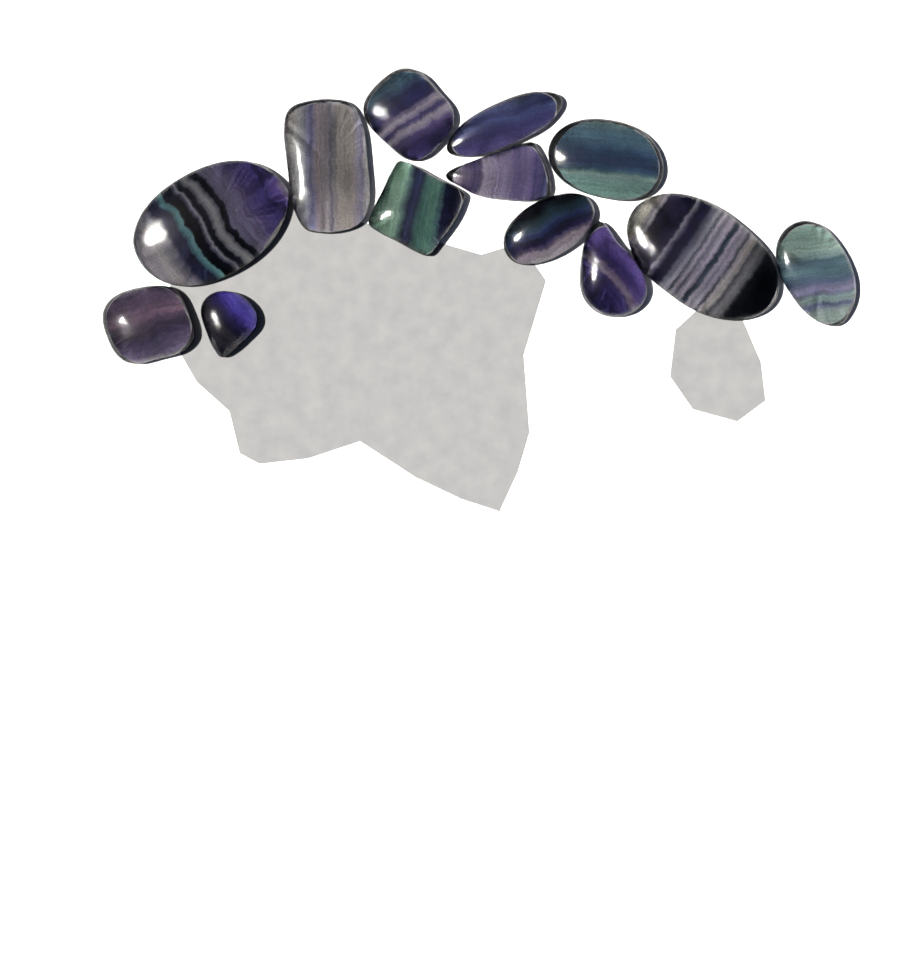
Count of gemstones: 13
